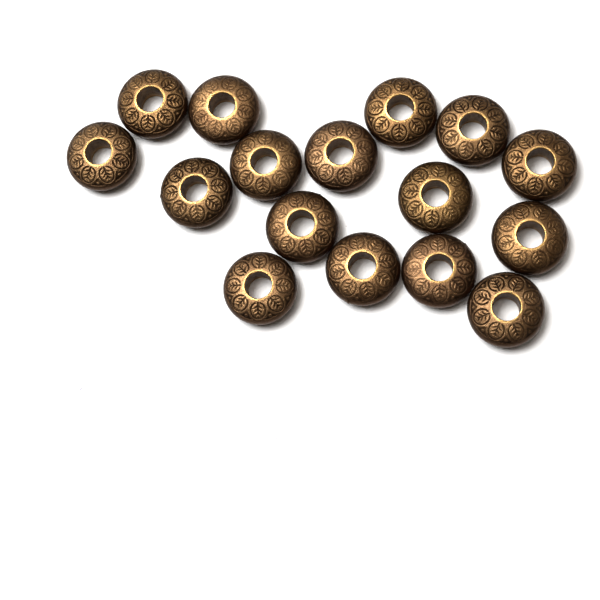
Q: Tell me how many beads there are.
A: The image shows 16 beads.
